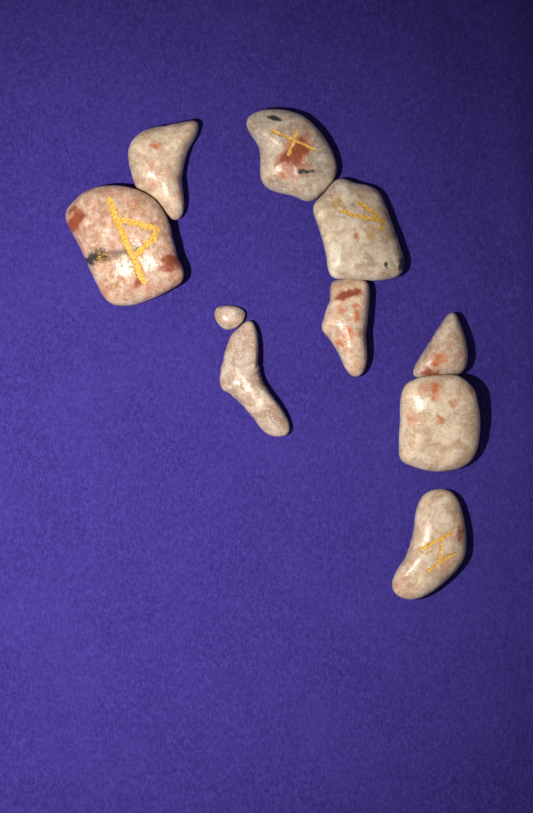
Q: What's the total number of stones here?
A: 10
